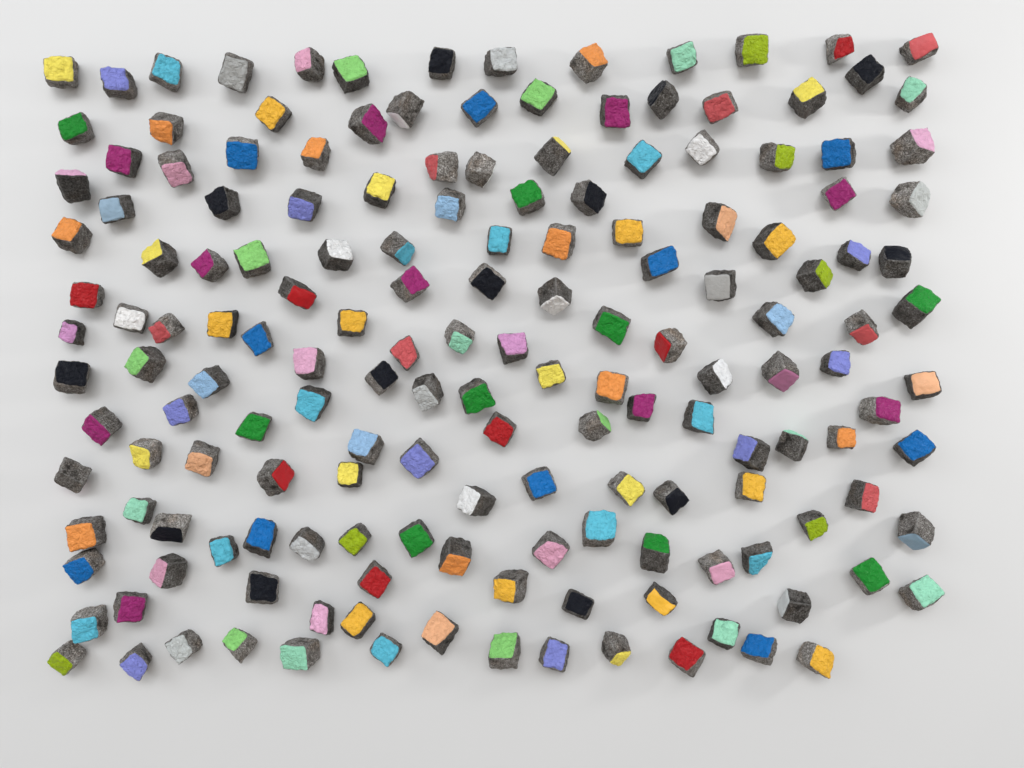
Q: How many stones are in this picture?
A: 166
